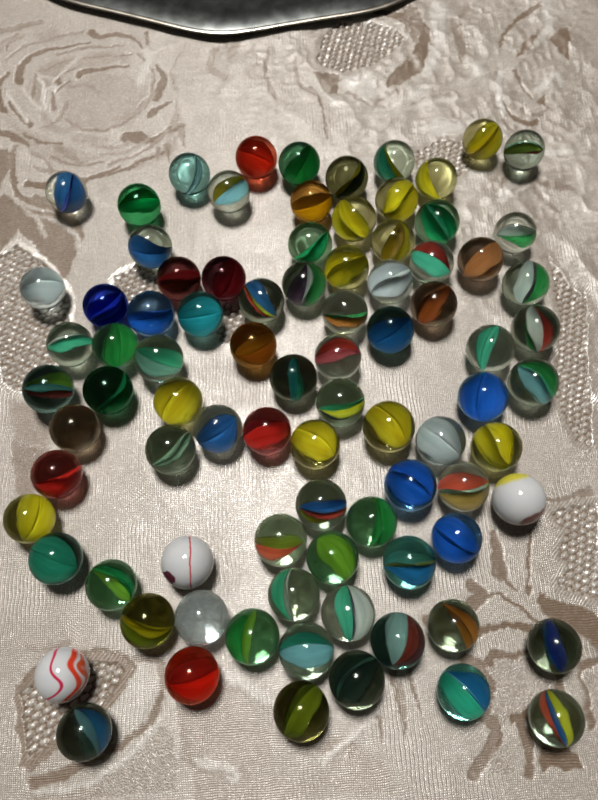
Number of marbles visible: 87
